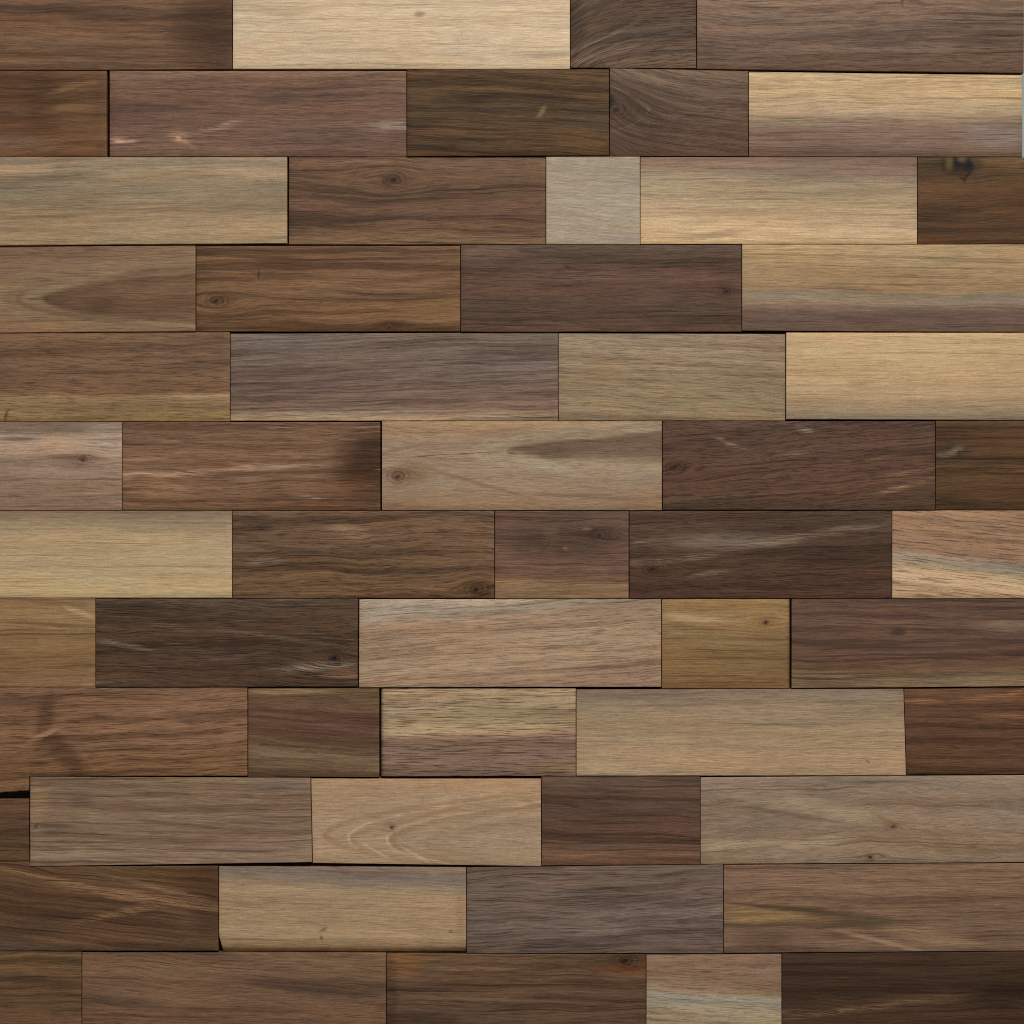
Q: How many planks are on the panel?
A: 56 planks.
